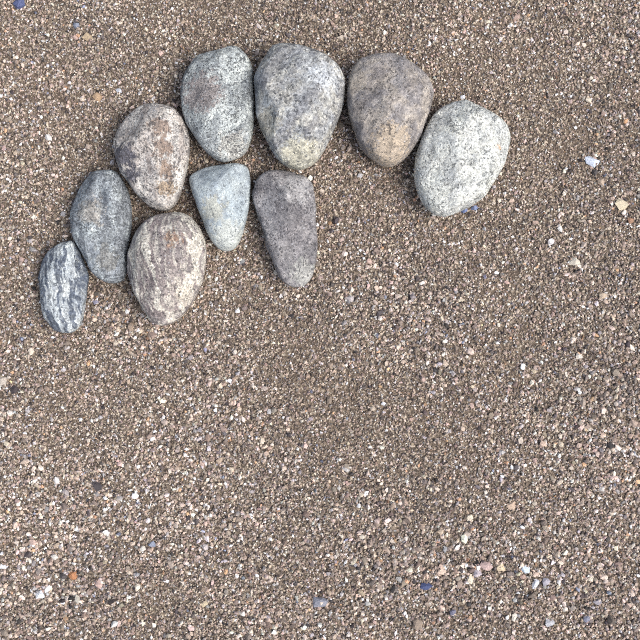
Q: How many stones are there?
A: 10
